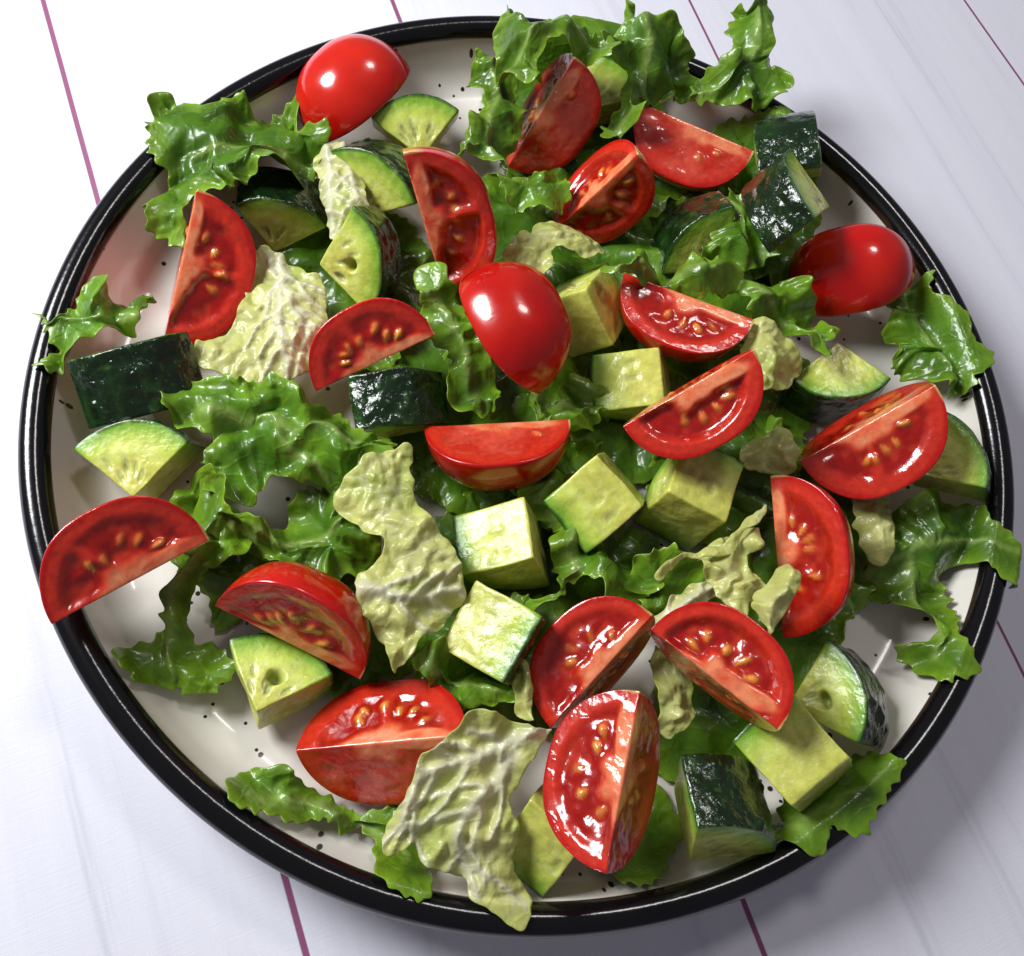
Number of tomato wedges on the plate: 20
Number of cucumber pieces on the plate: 24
